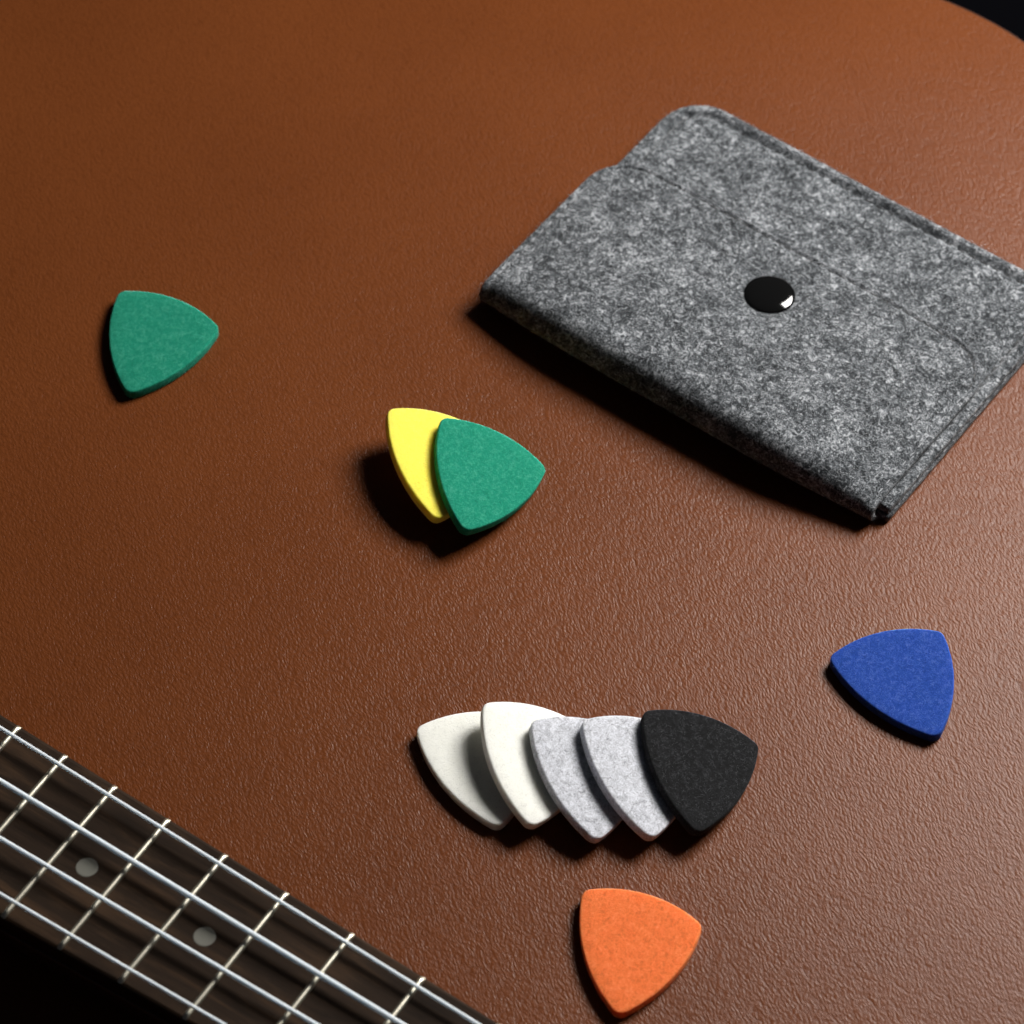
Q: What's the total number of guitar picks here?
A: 10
